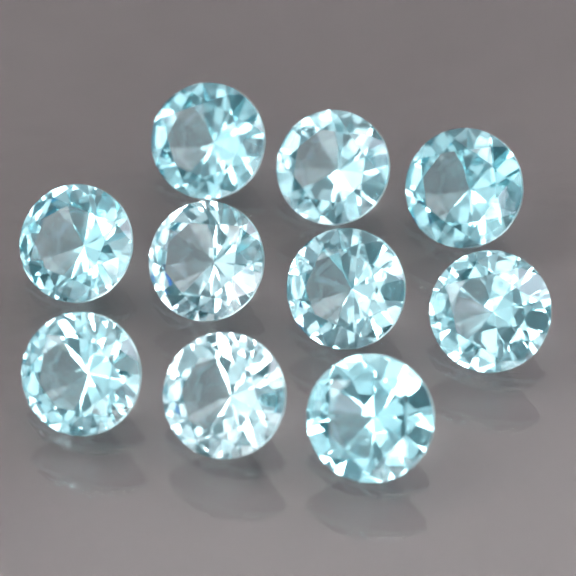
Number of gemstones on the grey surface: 10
